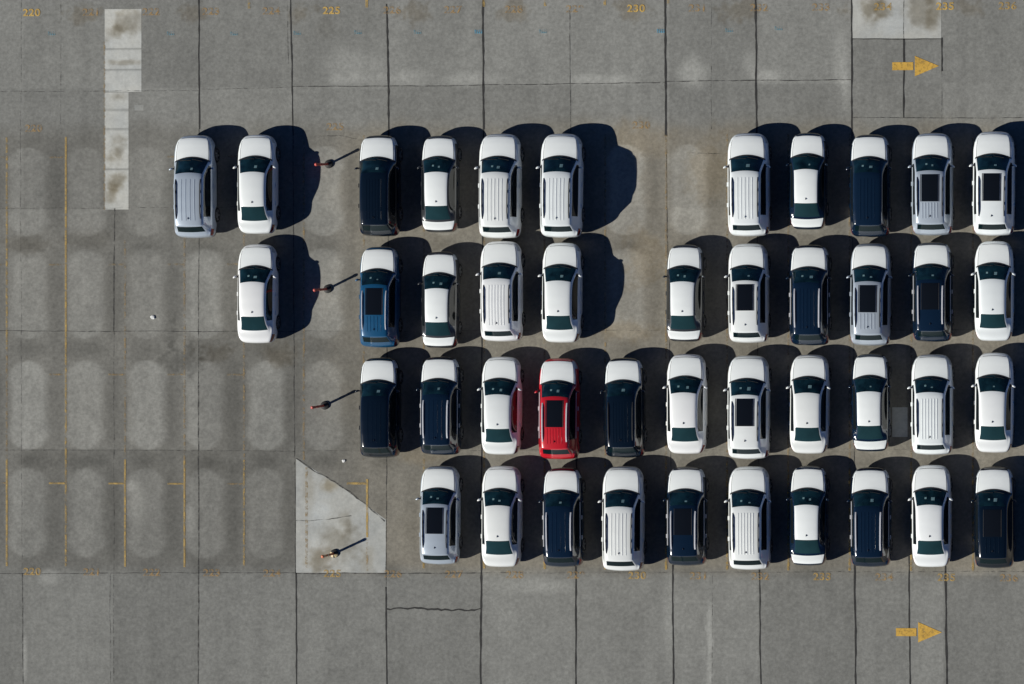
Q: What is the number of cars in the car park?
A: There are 43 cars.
